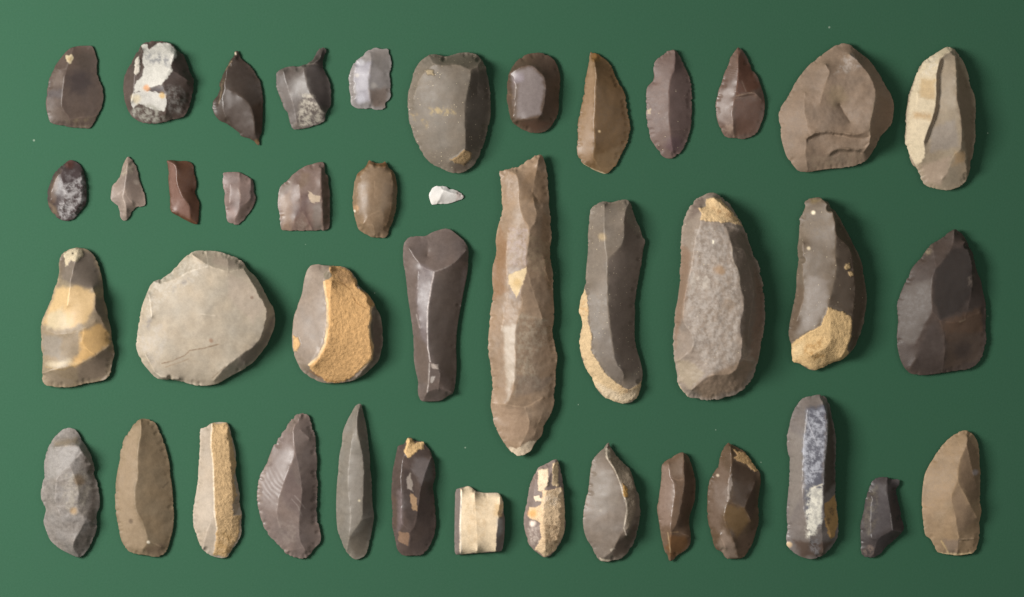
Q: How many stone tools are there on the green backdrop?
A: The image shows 42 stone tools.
